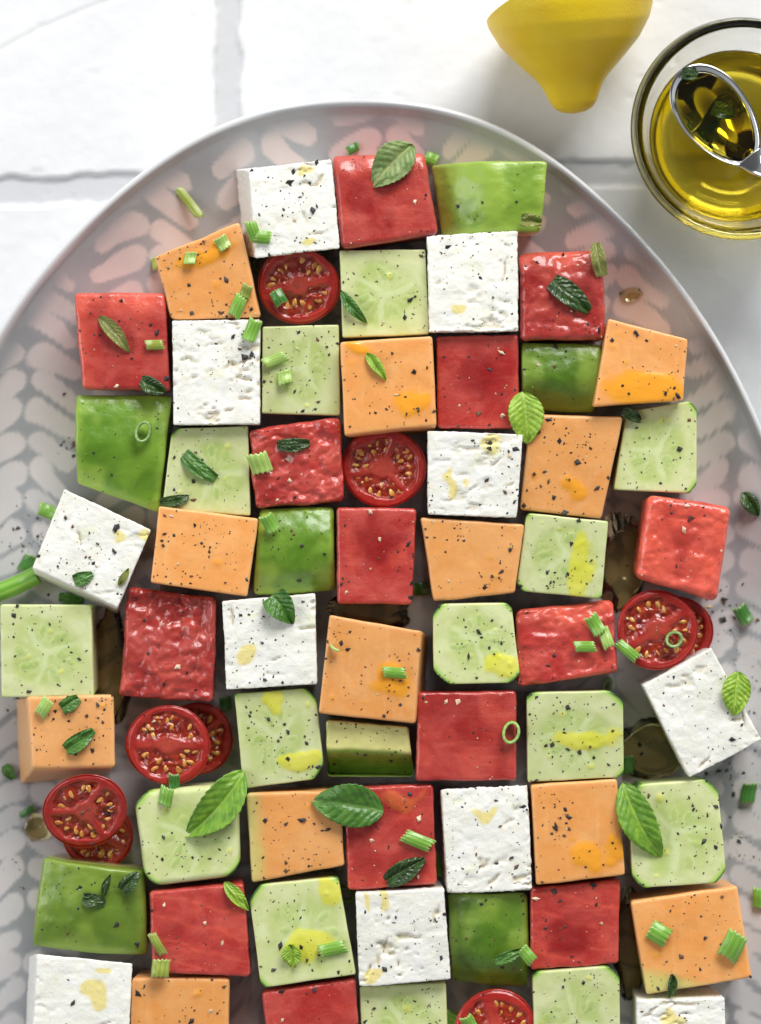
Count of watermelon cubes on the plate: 14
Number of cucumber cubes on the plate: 14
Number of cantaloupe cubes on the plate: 12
